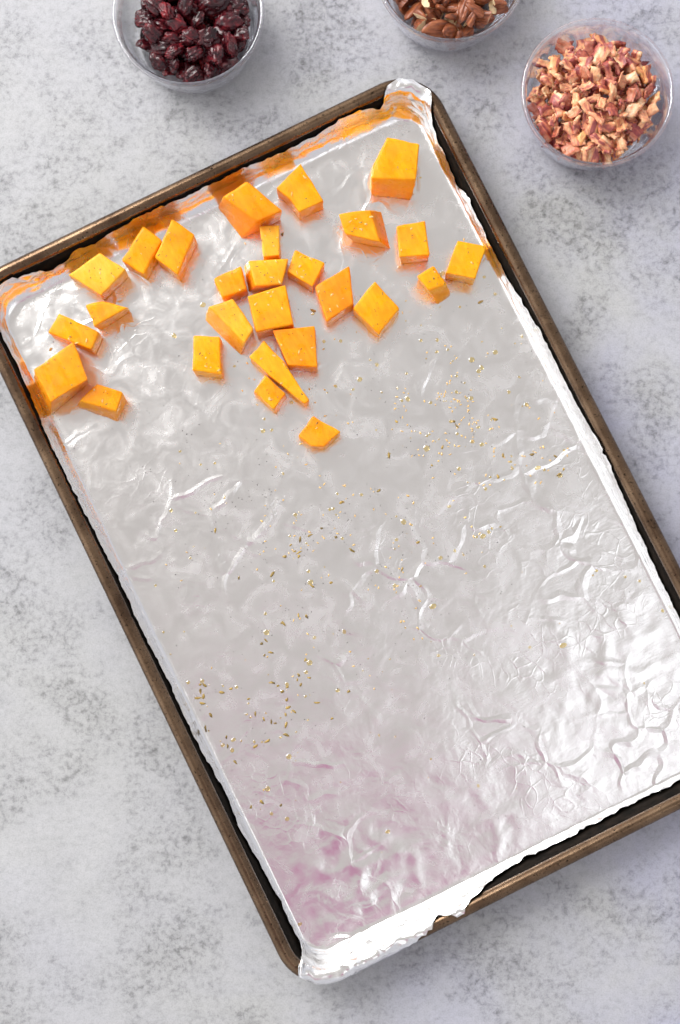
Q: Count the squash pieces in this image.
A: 27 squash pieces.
